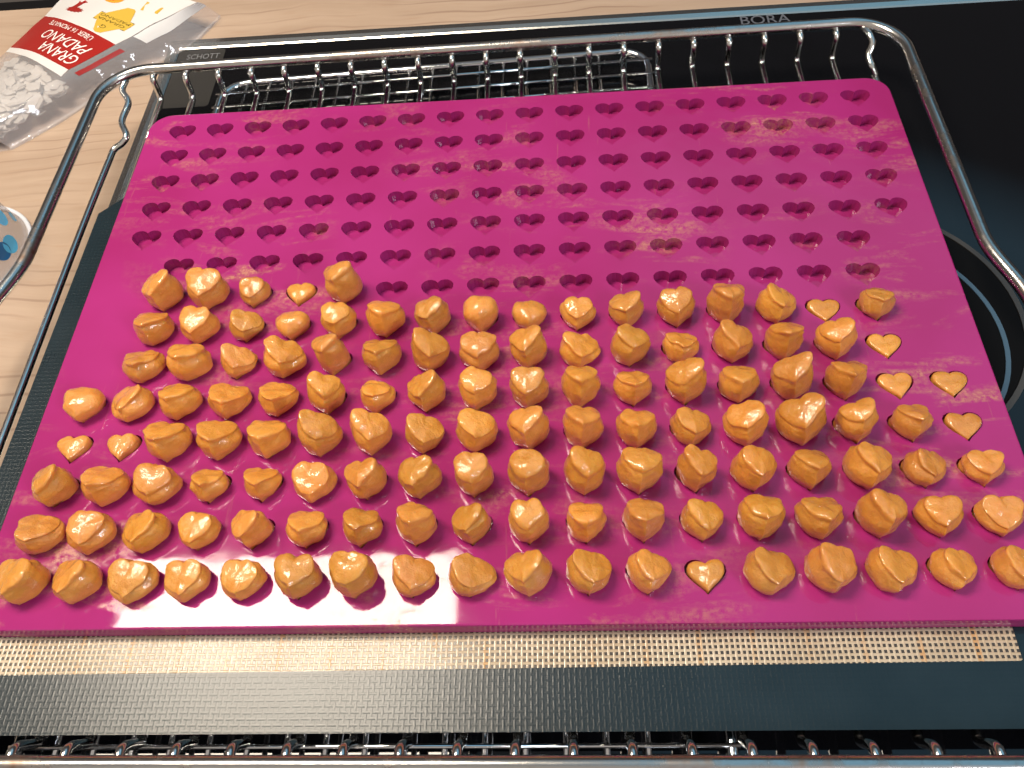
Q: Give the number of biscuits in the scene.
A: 127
